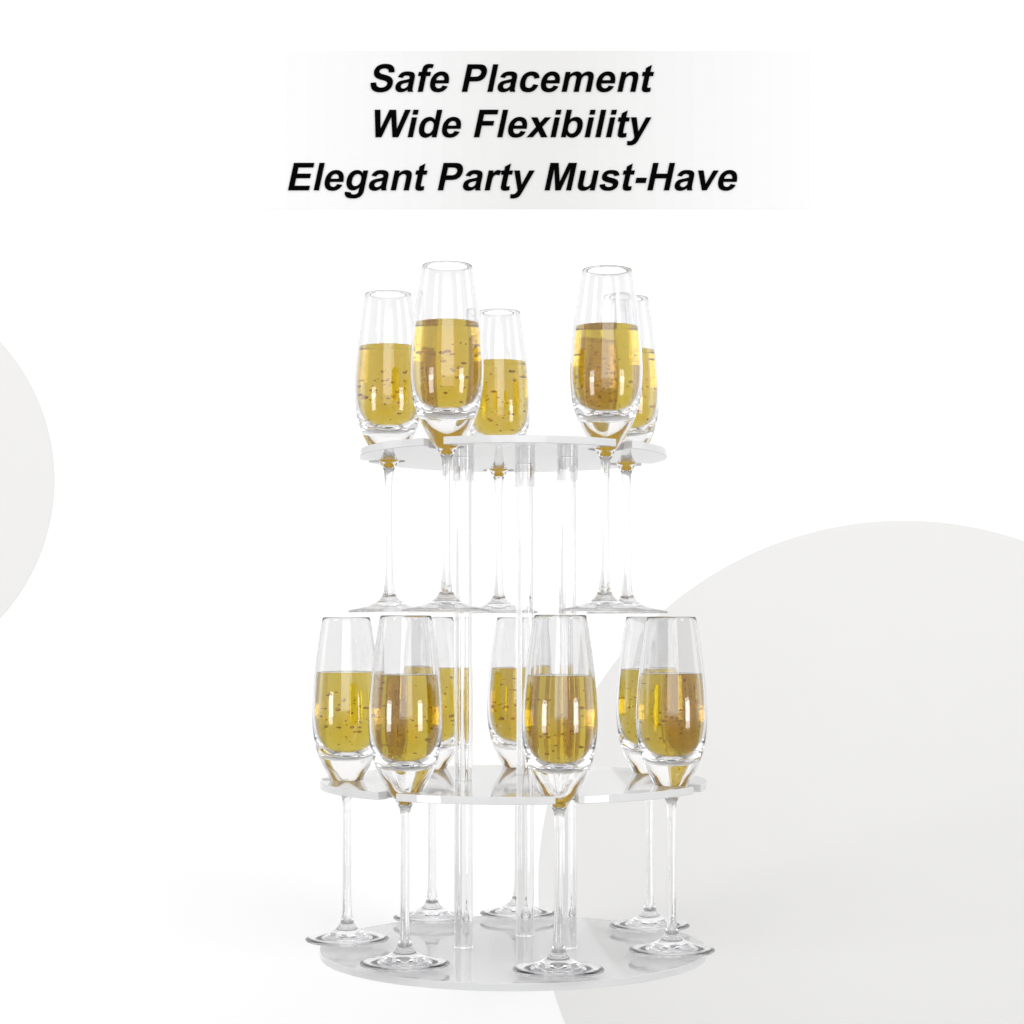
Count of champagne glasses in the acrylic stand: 12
